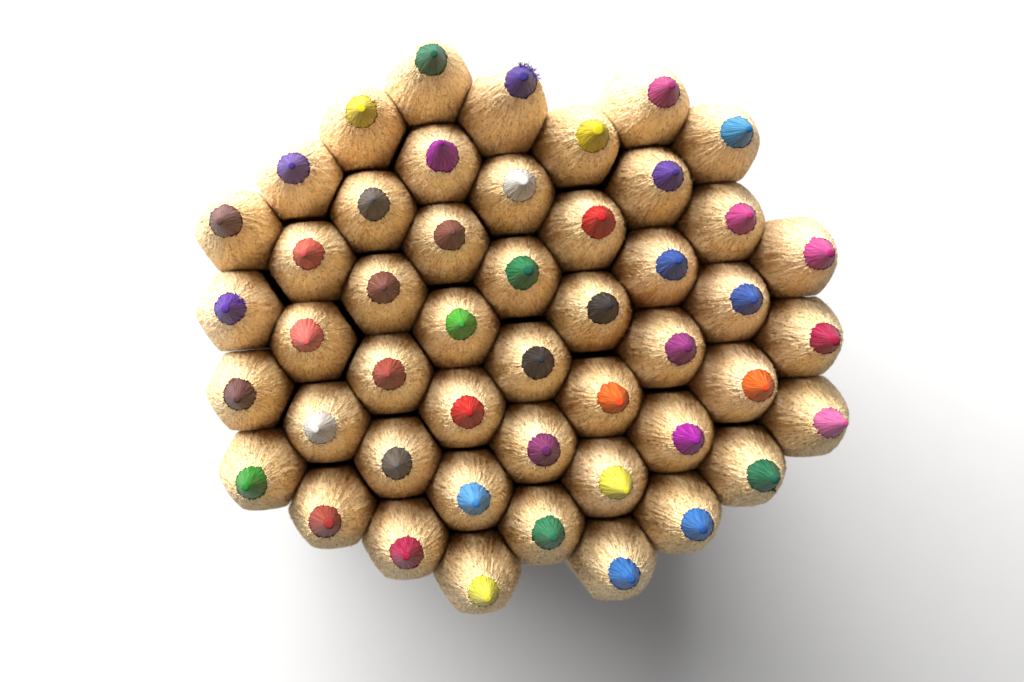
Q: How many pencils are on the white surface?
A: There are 48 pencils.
